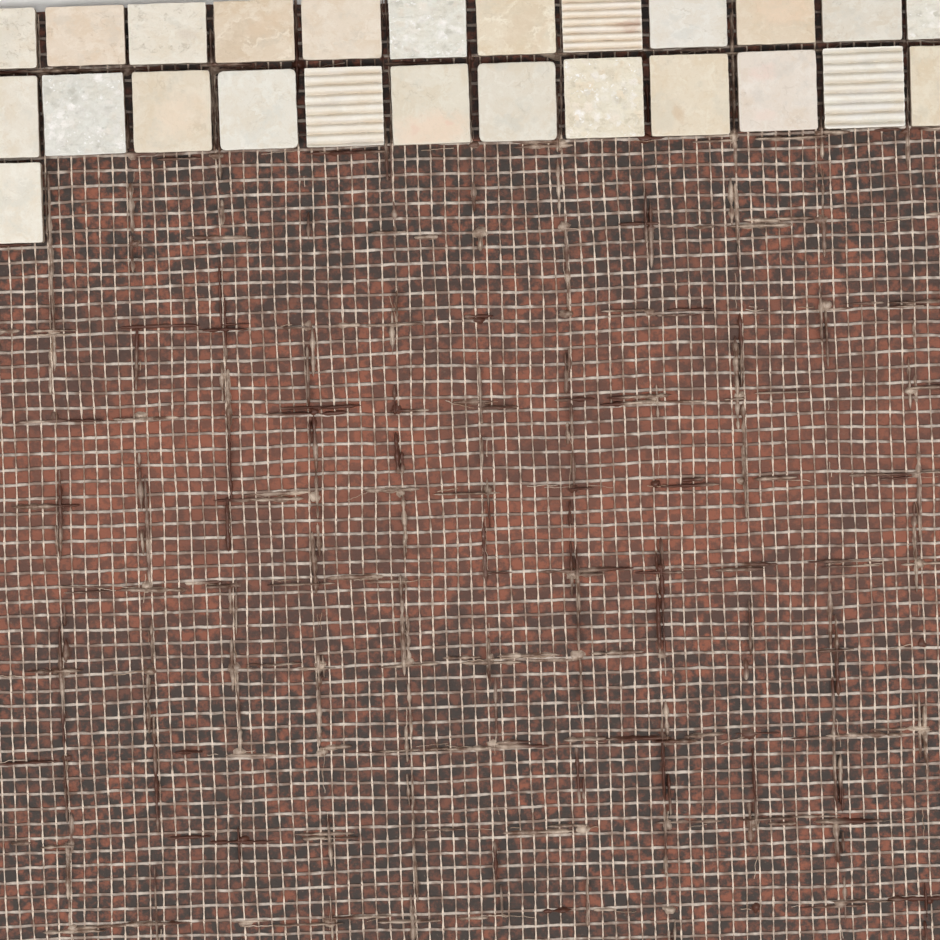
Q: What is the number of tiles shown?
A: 25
